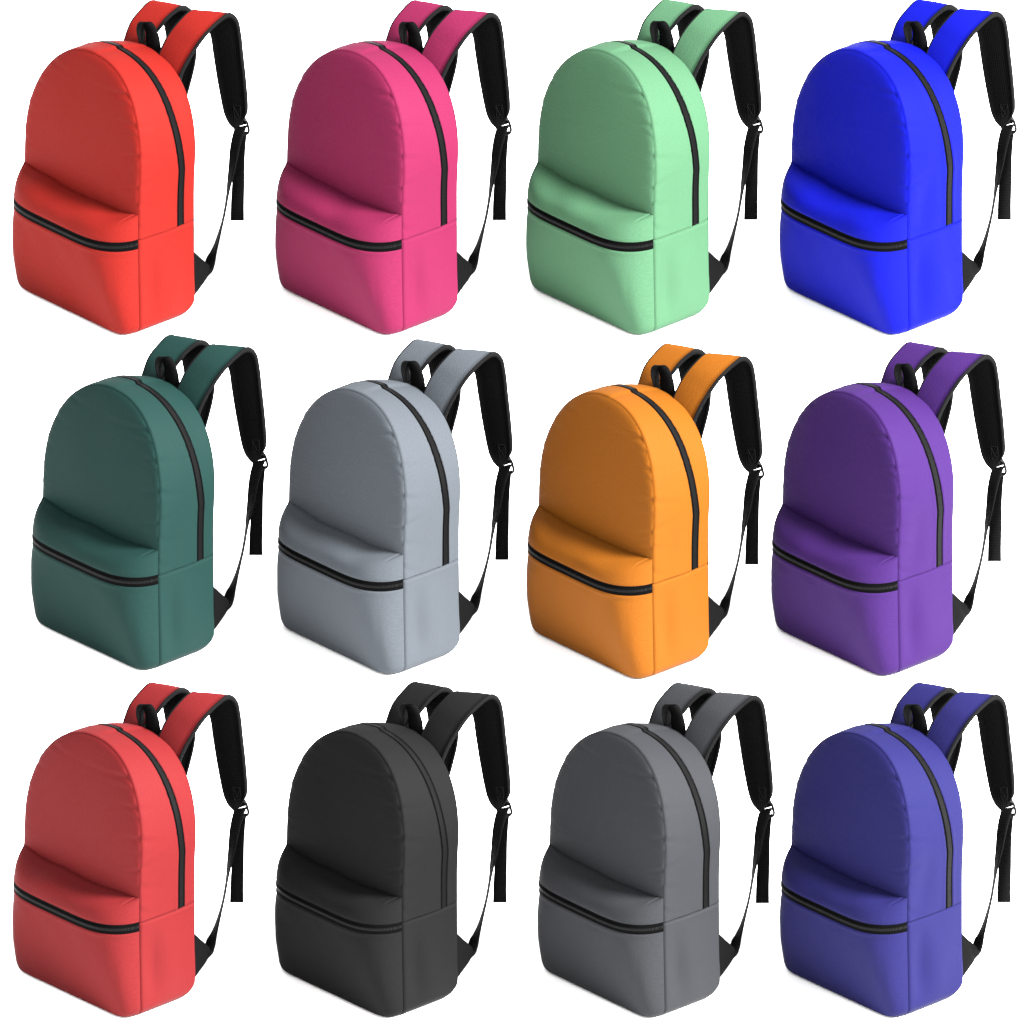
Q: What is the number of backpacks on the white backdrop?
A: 12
